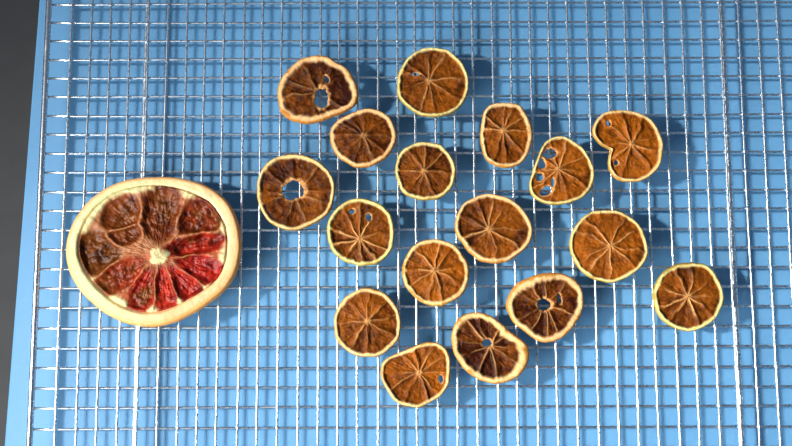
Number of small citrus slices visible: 17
